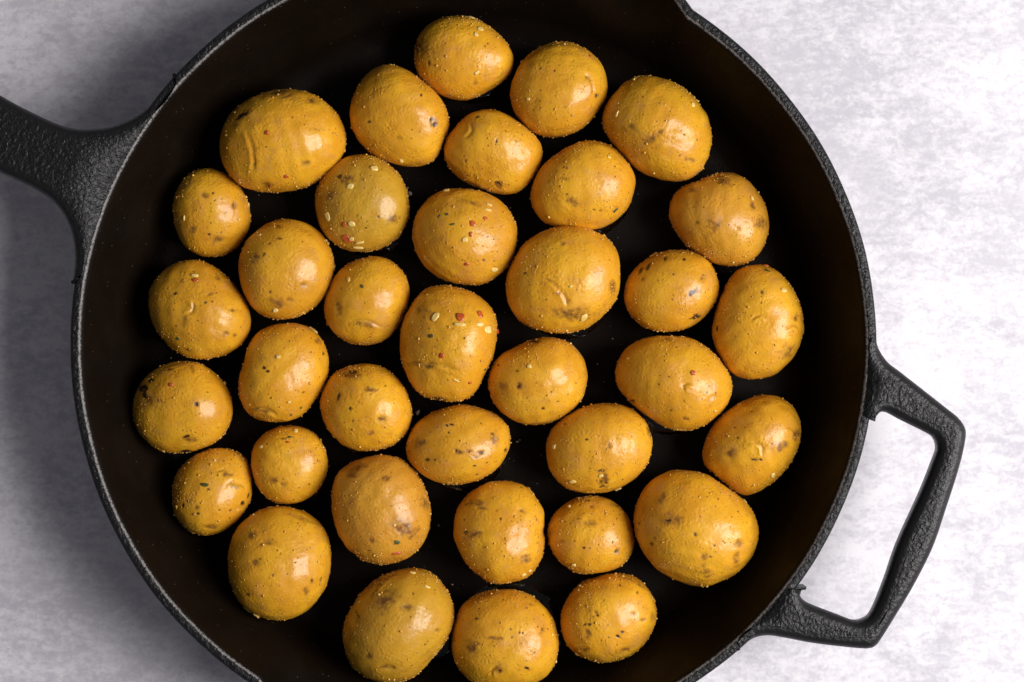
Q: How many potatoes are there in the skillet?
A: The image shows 36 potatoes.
